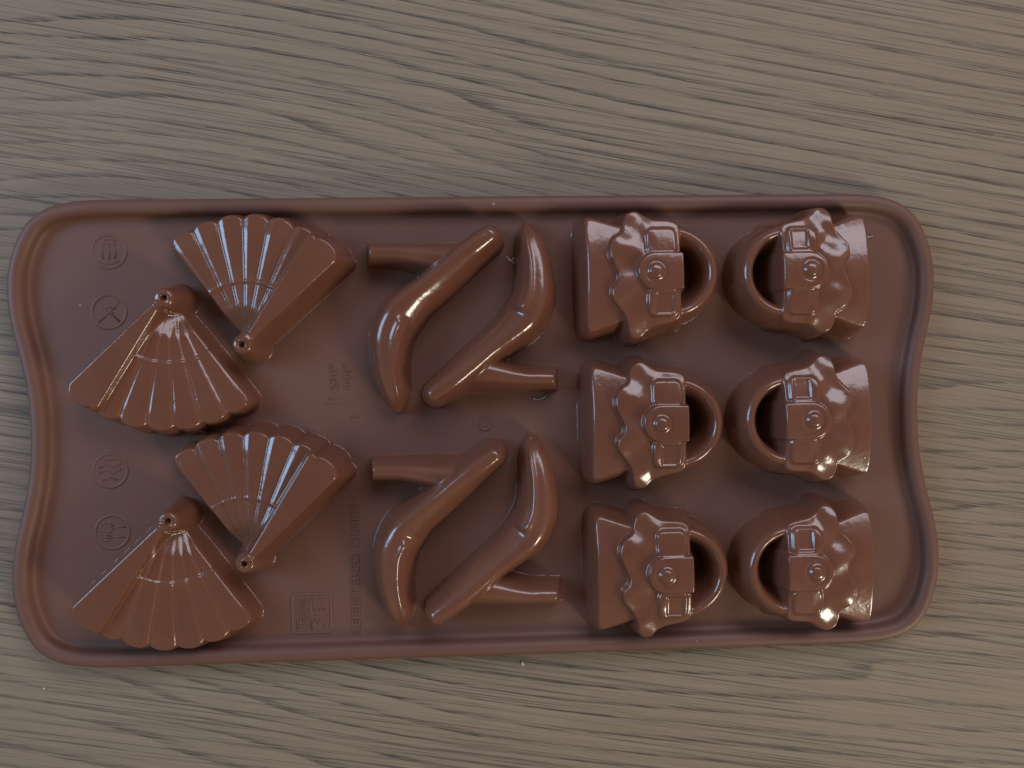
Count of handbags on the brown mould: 6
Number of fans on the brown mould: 4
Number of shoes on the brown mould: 4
